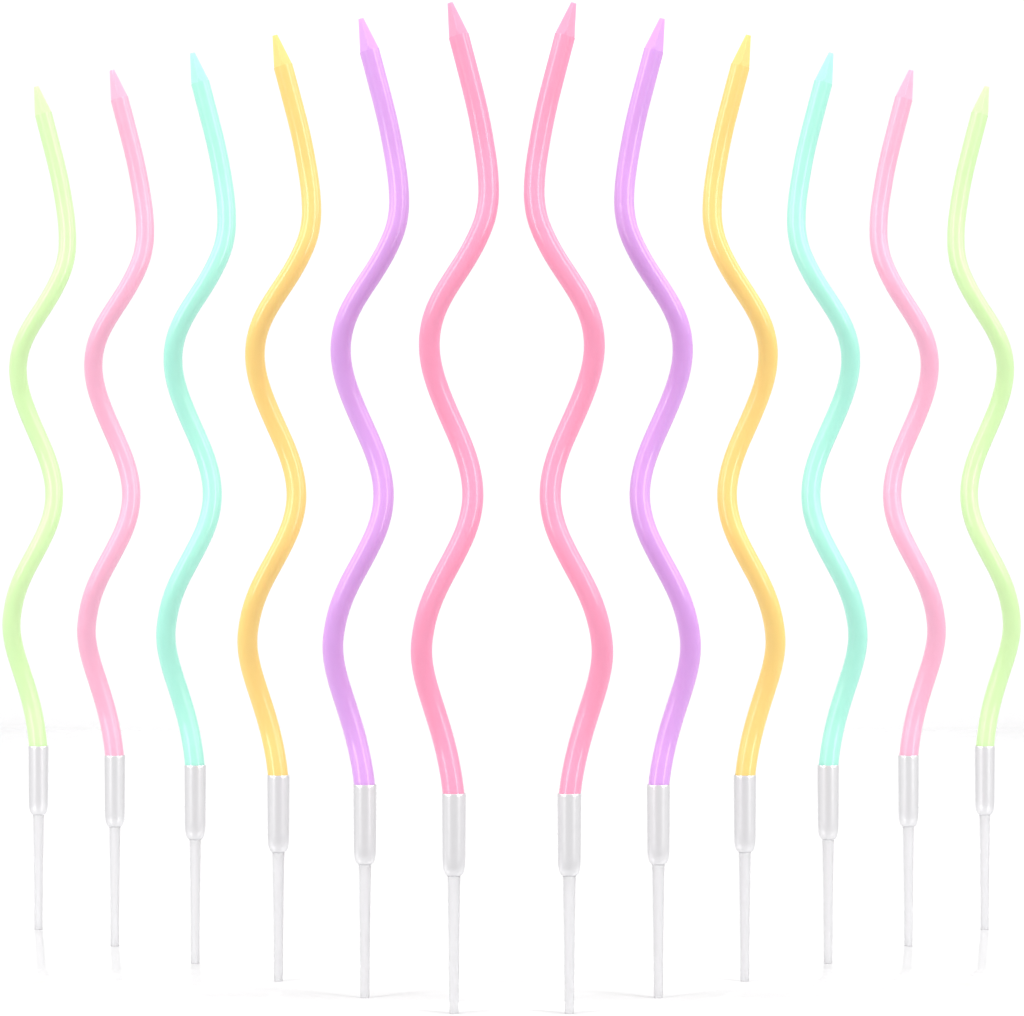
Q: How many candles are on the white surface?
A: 12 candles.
